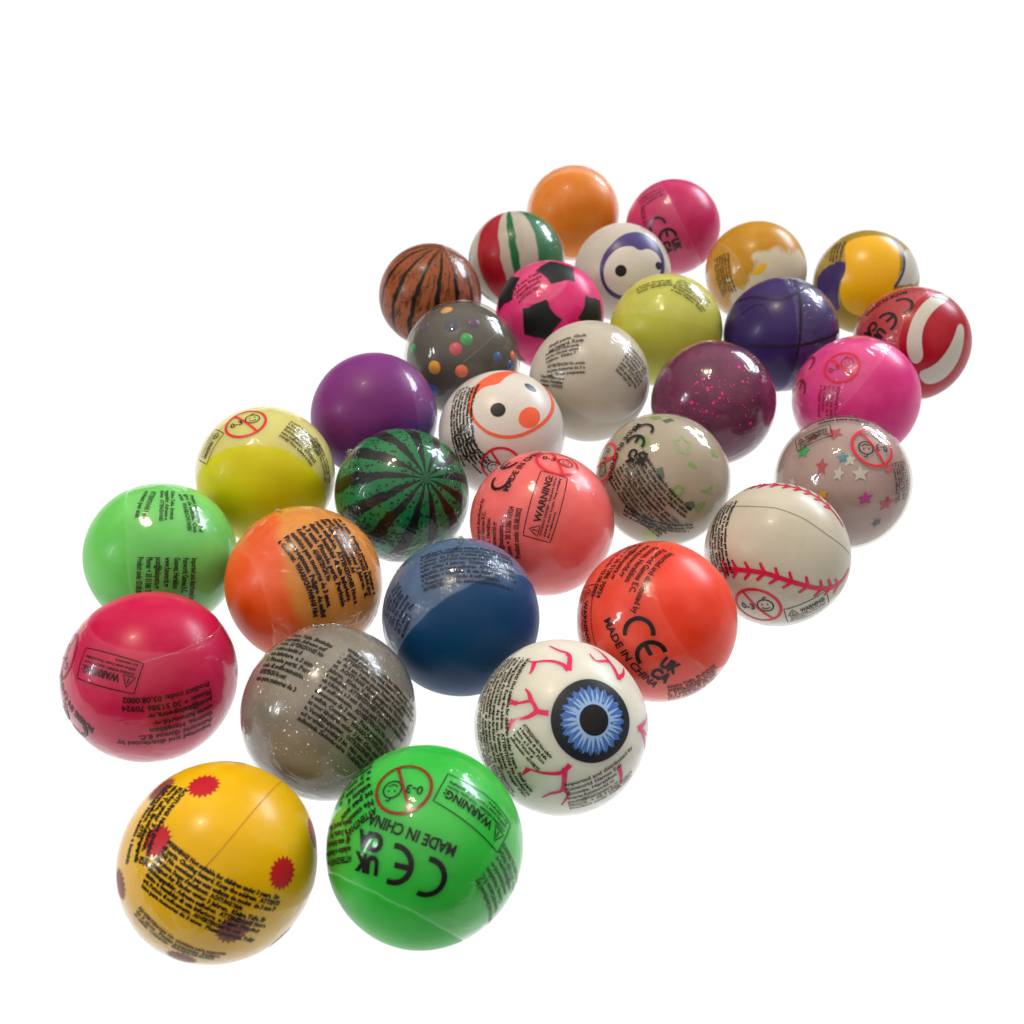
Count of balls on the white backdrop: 32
